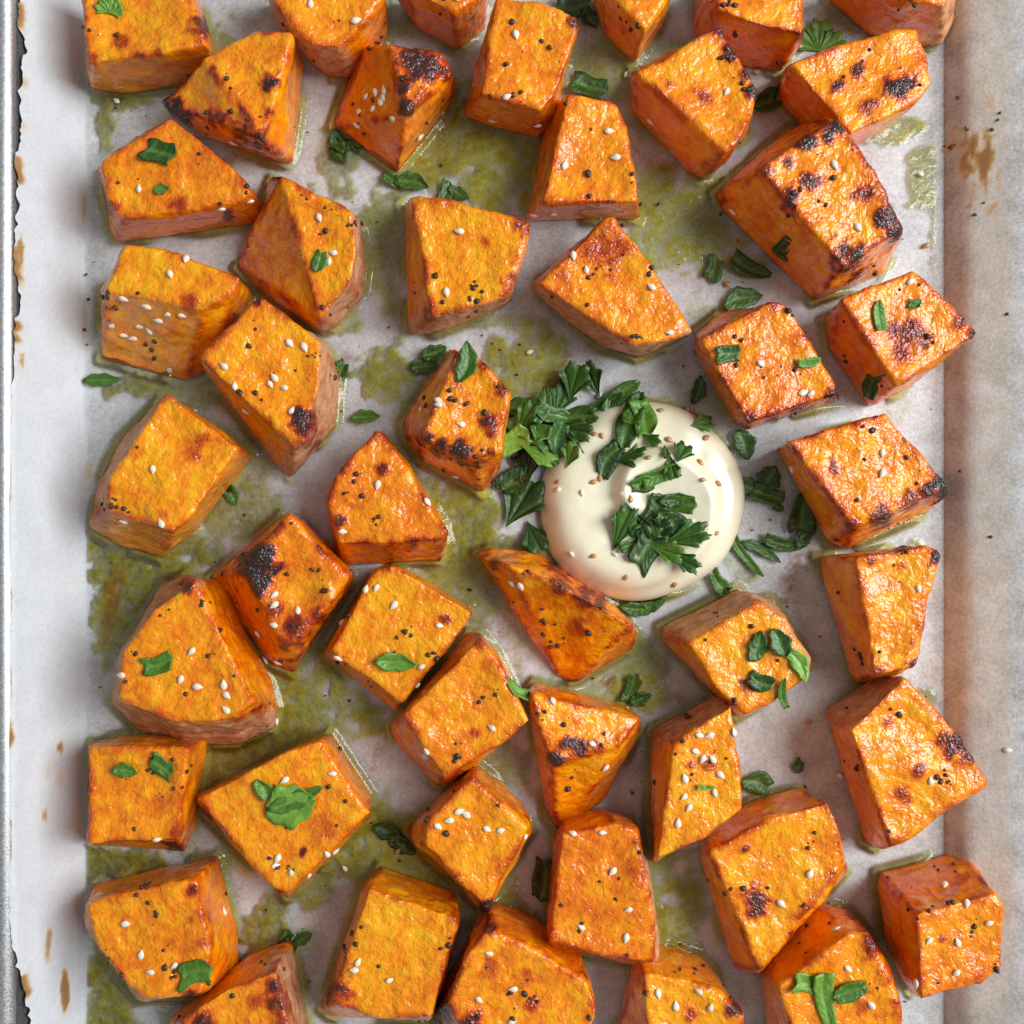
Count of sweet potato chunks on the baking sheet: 47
